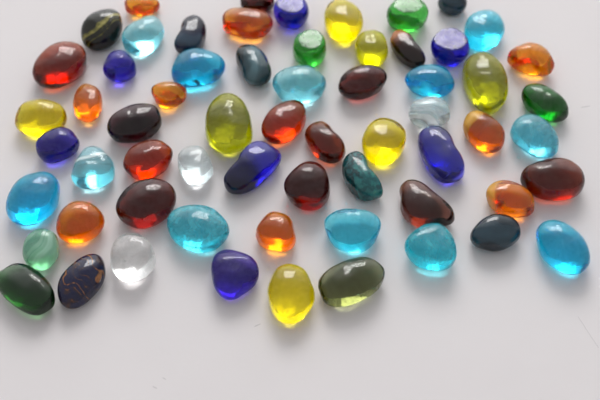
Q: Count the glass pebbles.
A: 63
